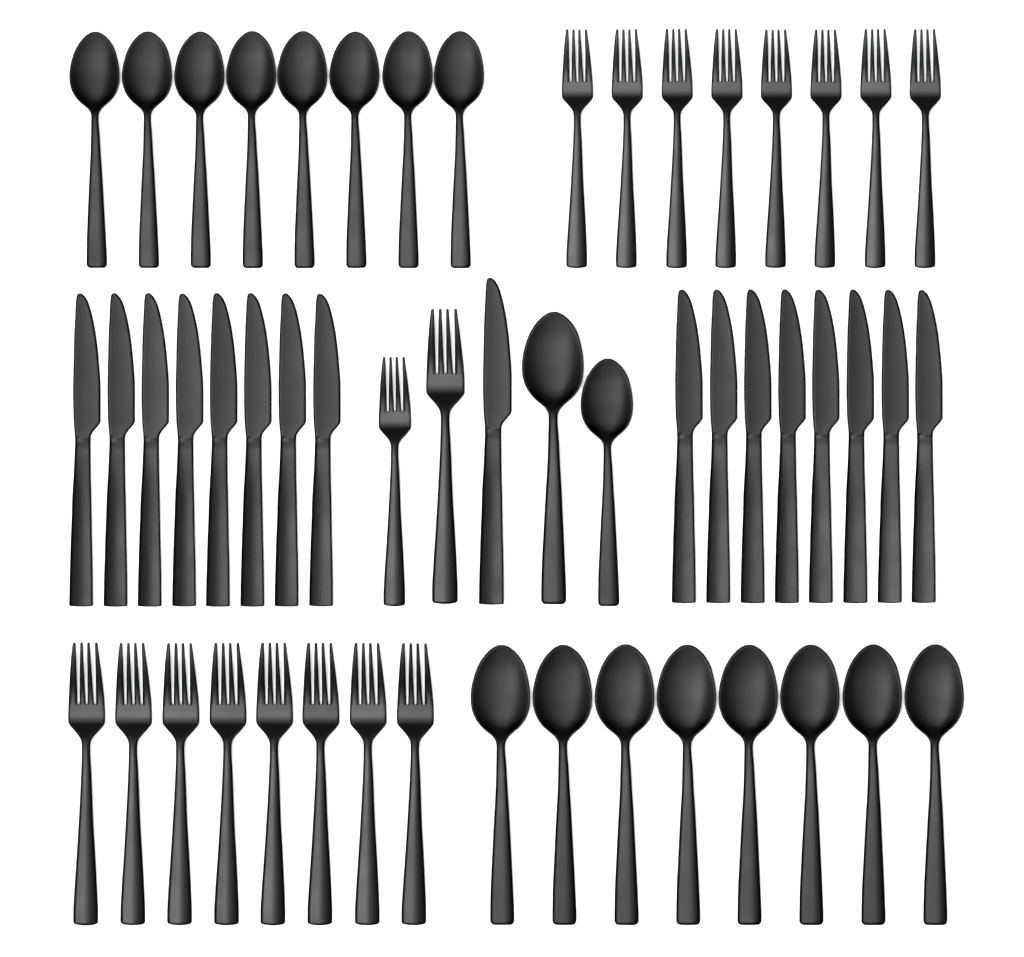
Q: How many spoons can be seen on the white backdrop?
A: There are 18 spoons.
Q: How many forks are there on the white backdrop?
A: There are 18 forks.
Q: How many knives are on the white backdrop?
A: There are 17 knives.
